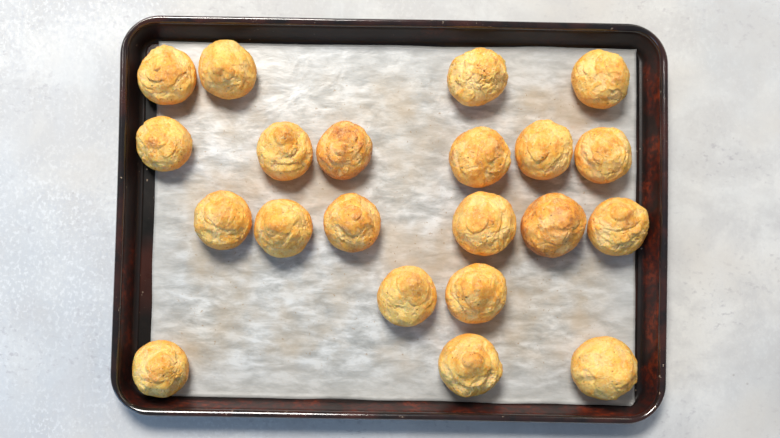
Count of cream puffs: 21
